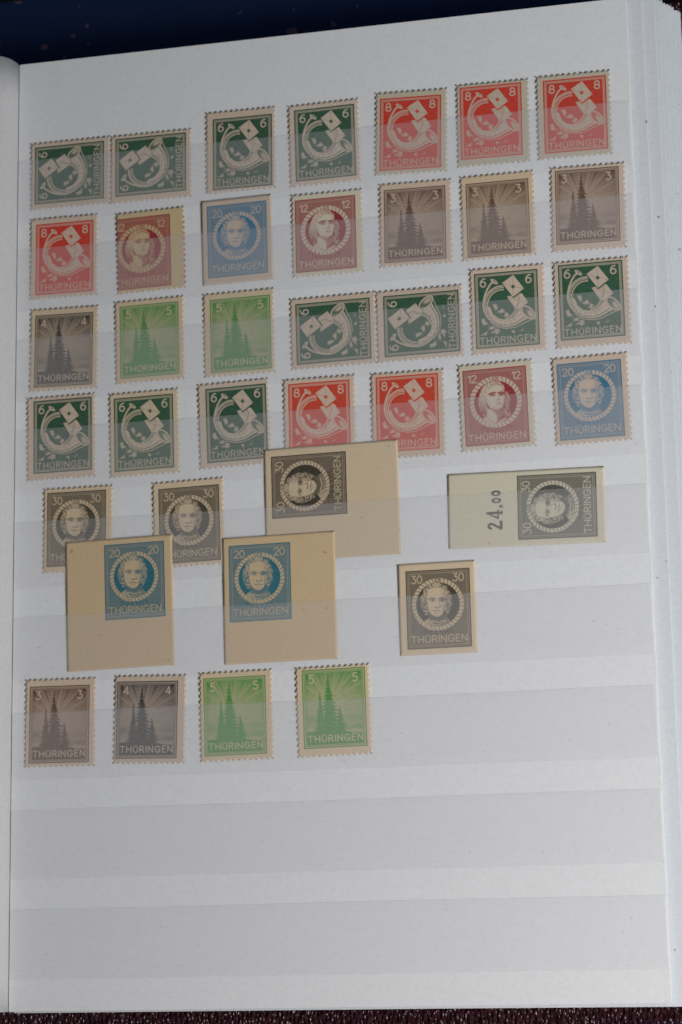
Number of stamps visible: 39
